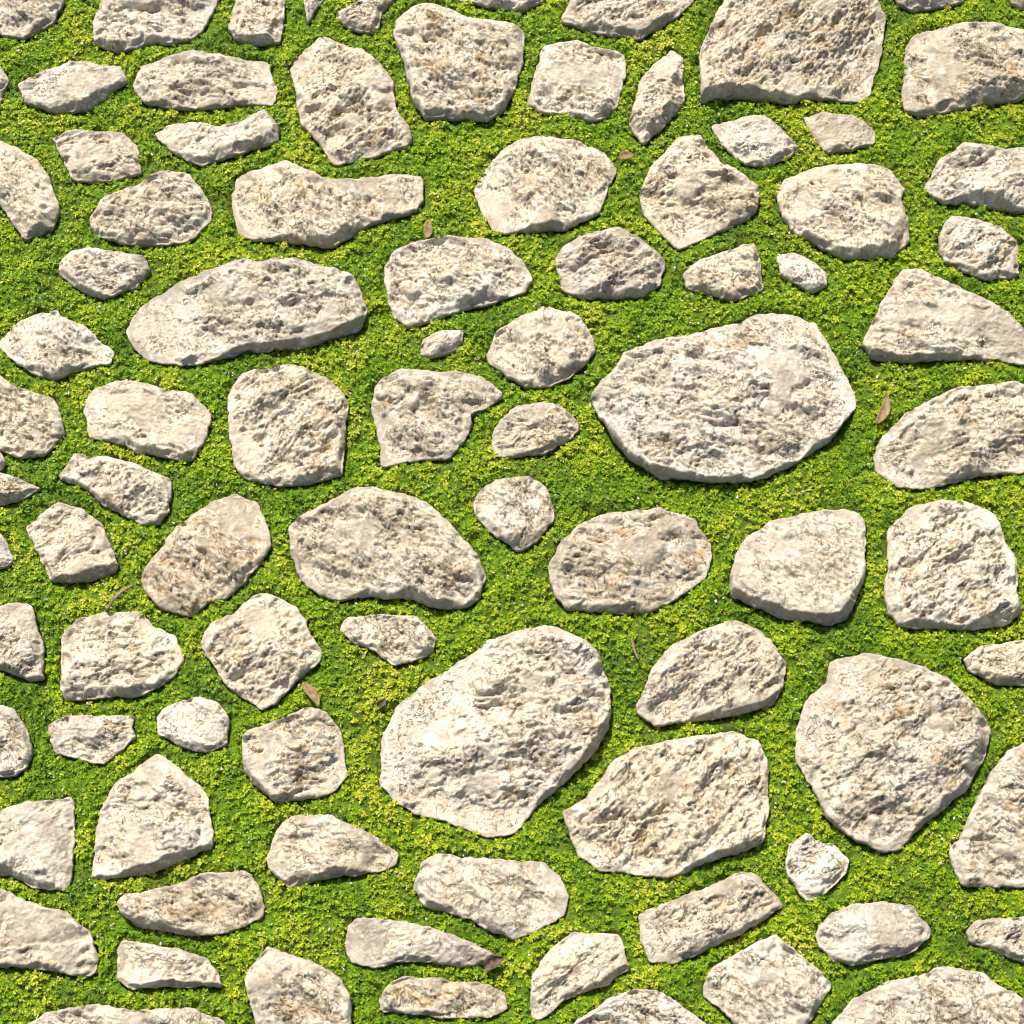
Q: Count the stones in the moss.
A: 91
